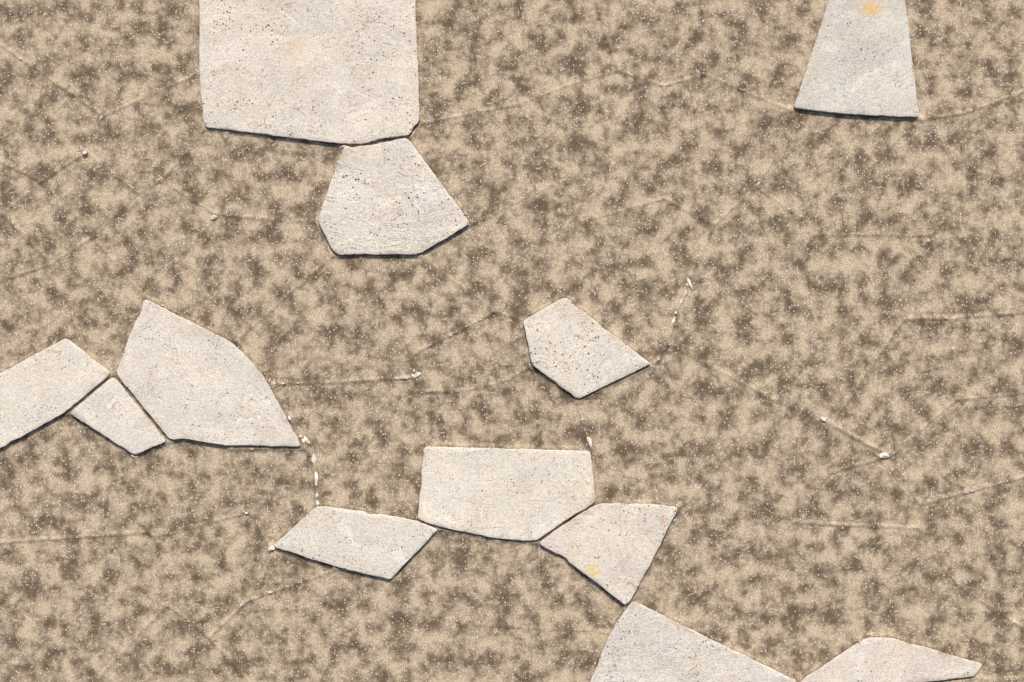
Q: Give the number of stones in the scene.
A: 12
